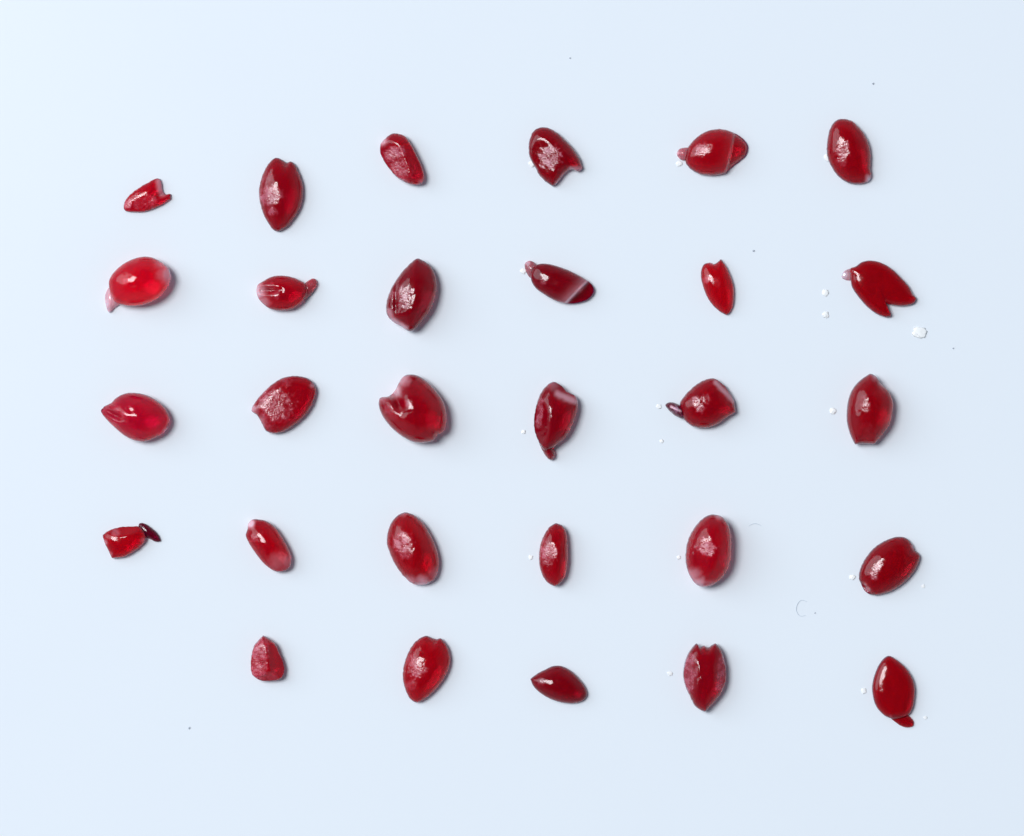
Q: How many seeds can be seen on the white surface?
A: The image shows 29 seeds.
